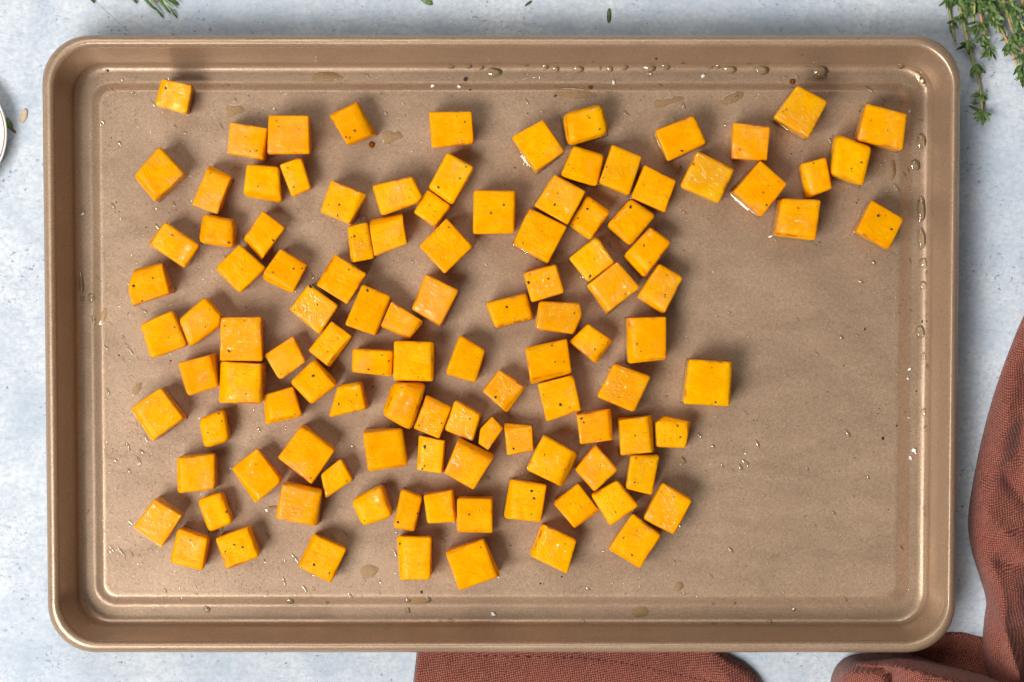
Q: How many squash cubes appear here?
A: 112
